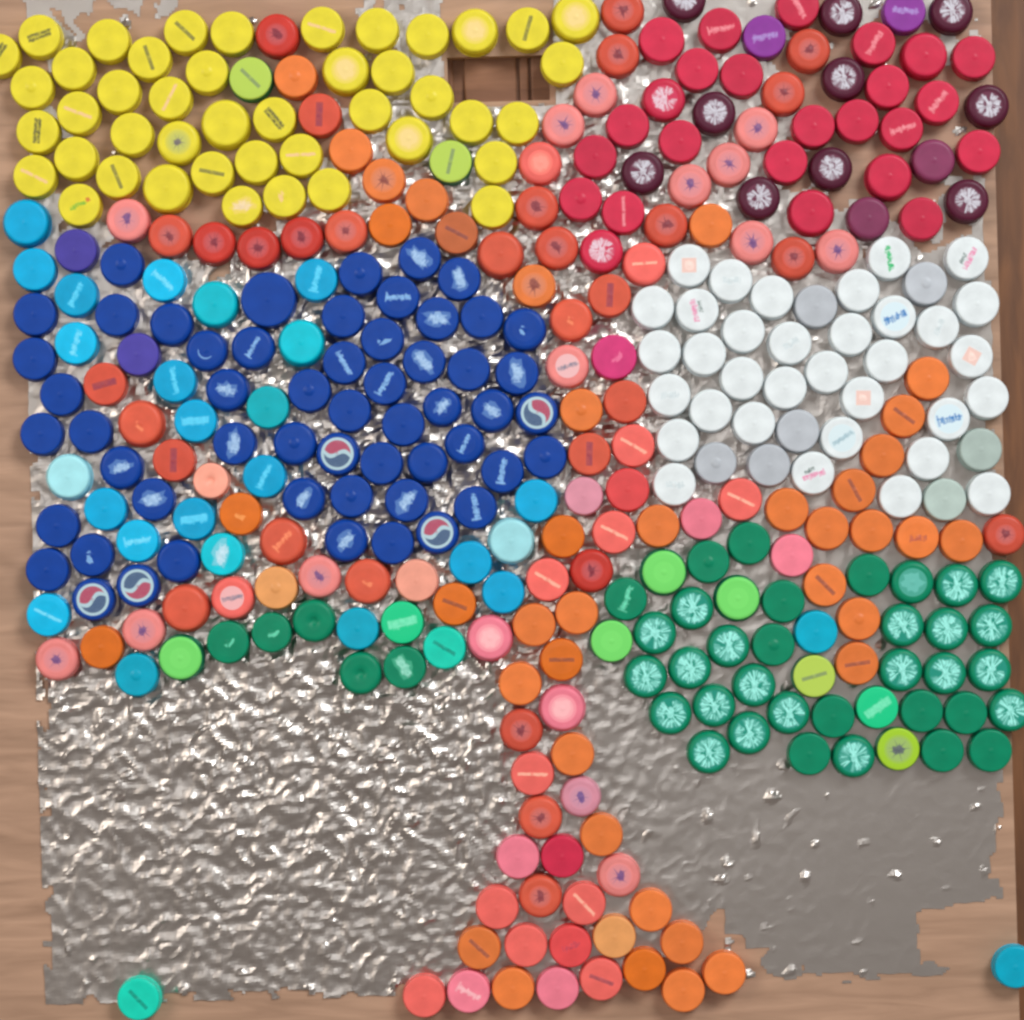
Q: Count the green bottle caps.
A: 49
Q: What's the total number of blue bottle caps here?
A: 55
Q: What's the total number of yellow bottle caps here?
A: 44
